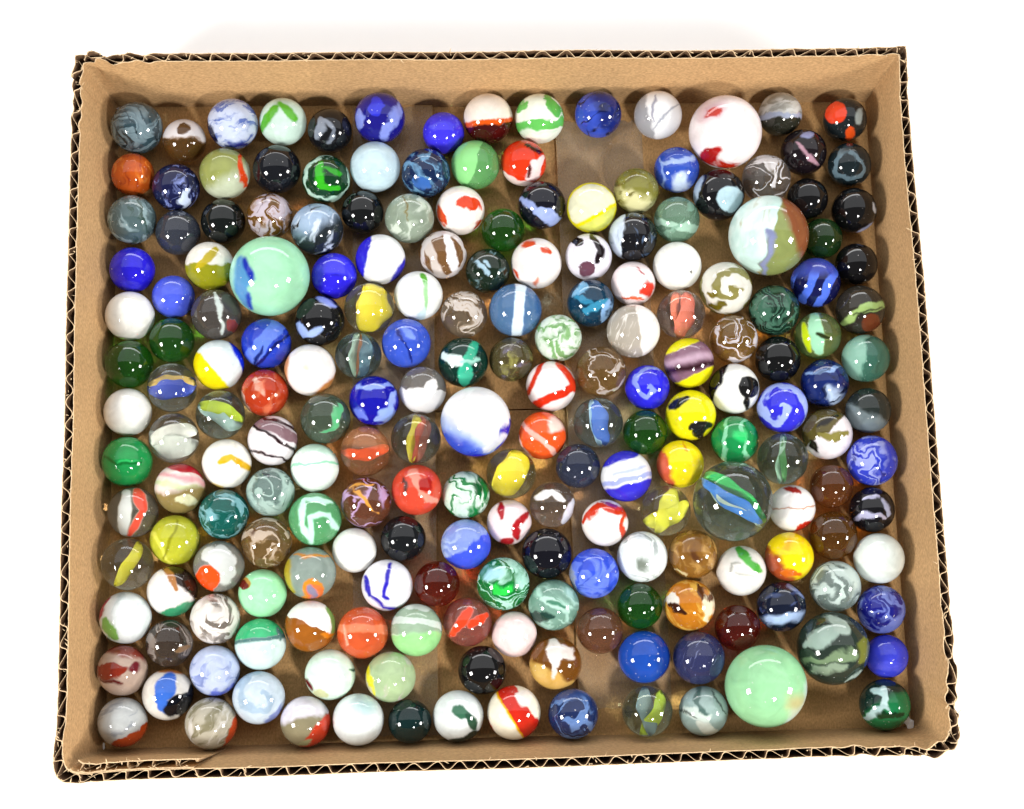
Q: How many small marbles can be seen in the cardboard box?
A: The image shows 193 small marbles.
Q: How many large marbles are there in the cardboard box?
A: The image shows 7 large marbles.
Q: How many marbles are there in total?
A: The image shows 200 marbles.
